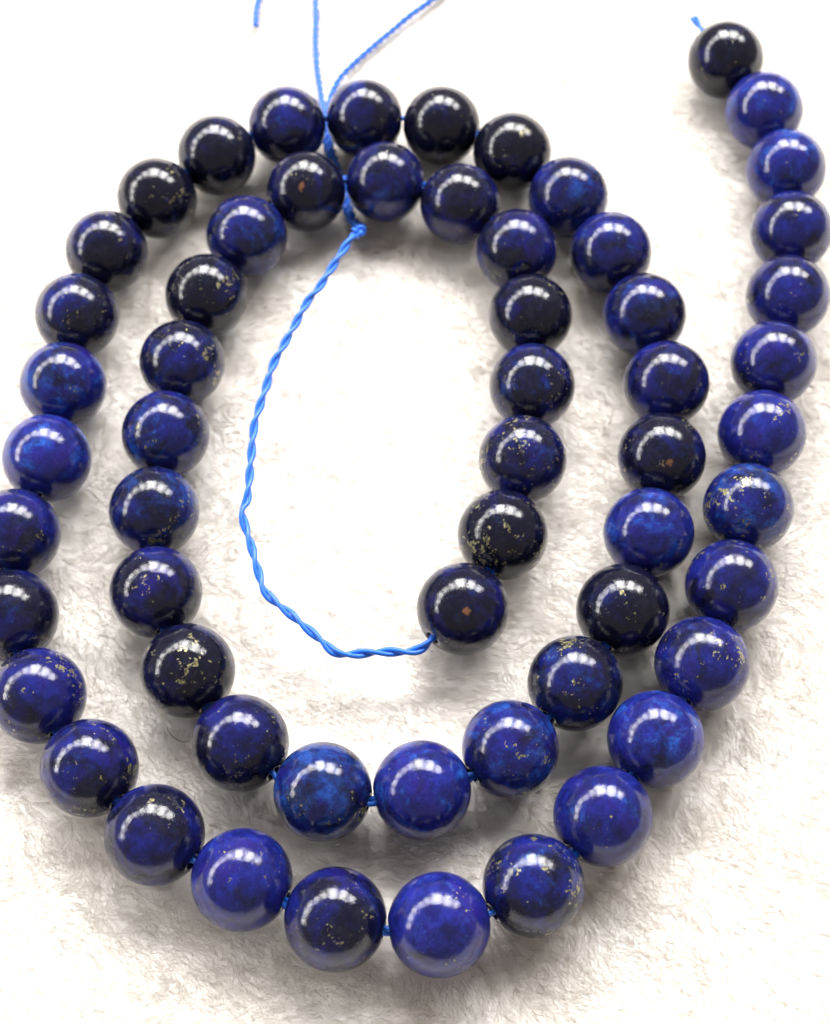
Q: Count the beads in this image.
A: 59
